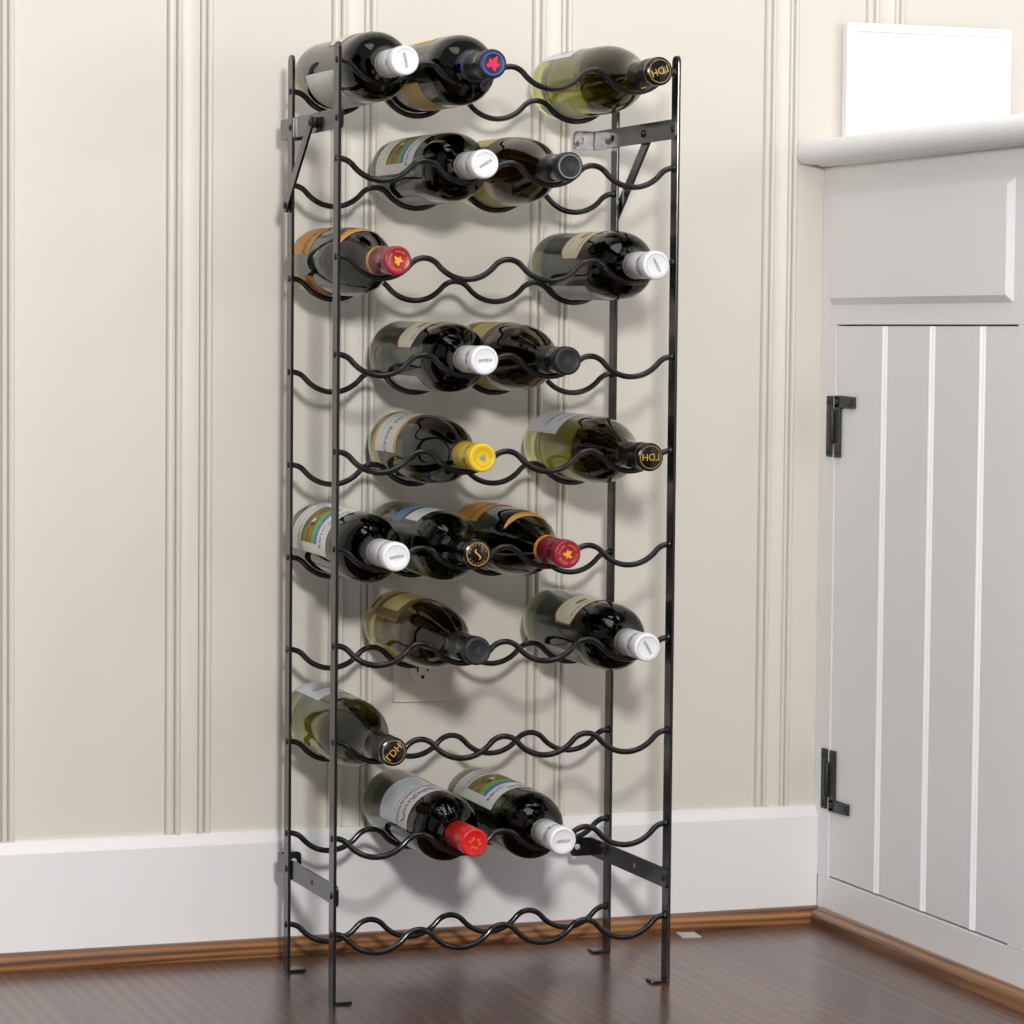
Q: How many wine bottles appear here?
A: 19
